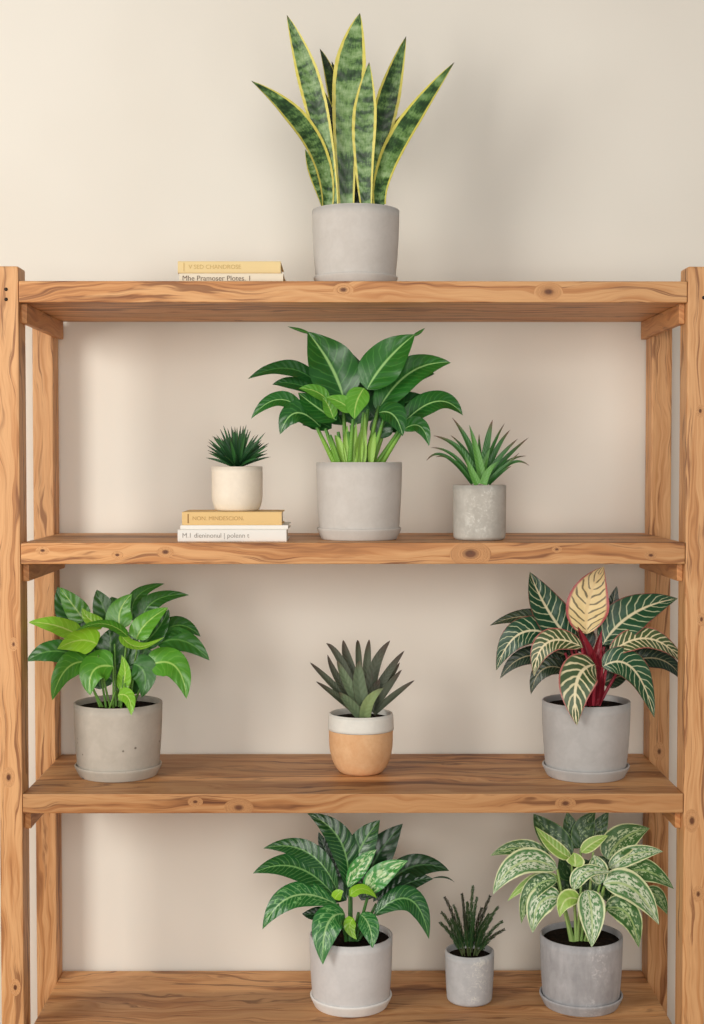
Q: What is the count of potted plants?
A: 10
